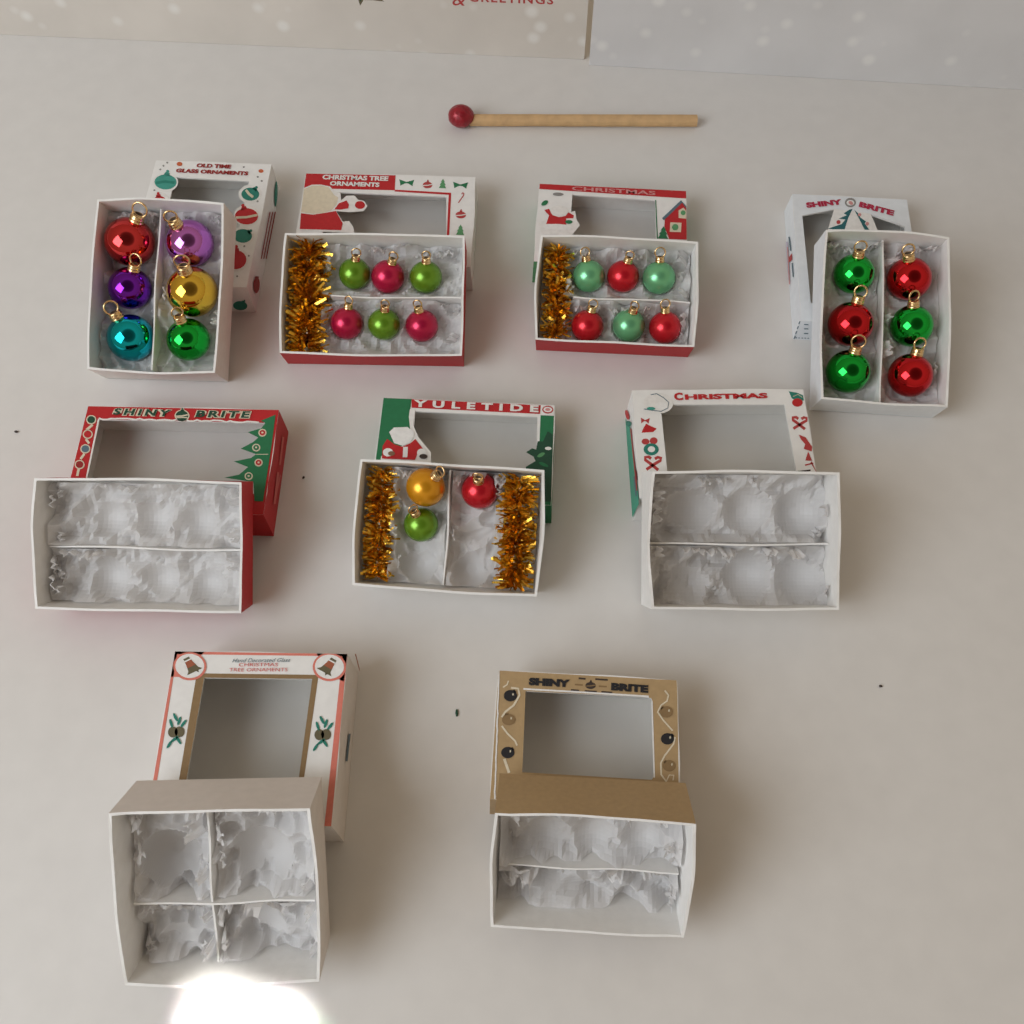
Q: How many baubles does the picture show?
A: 27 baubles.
